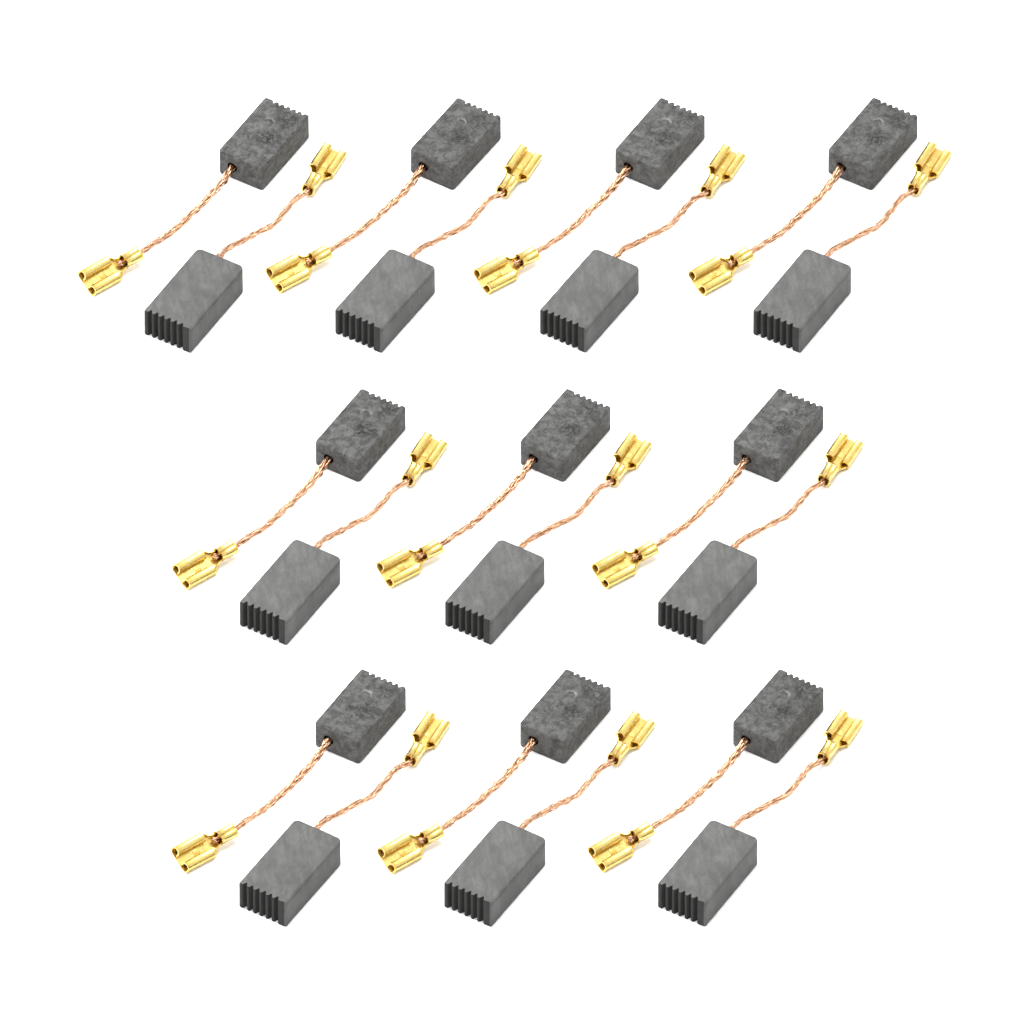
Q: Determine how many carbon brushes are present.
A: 20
